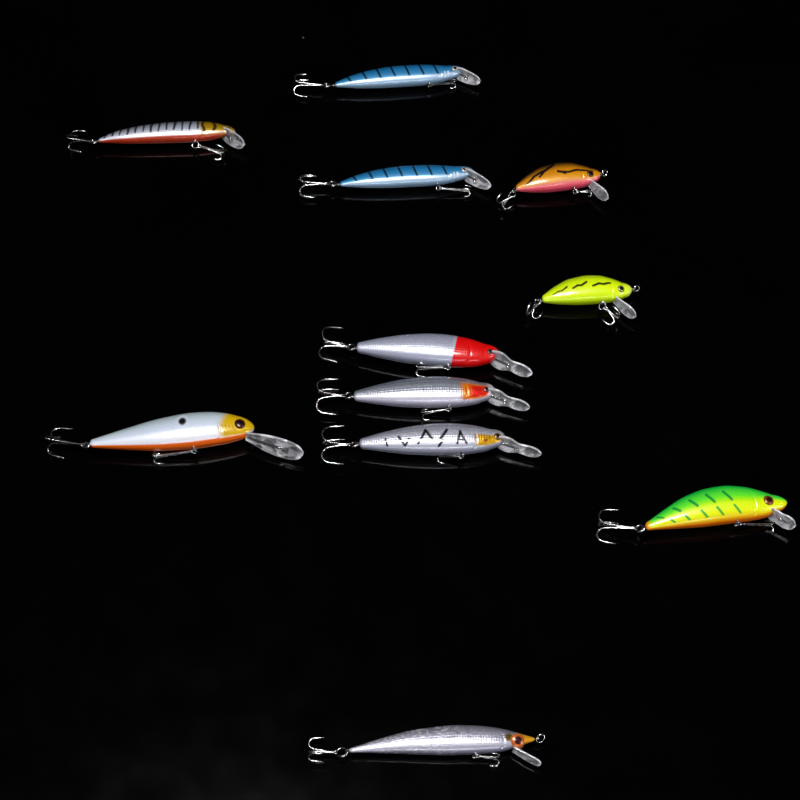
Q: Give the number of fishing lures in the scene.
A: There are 11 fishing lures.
